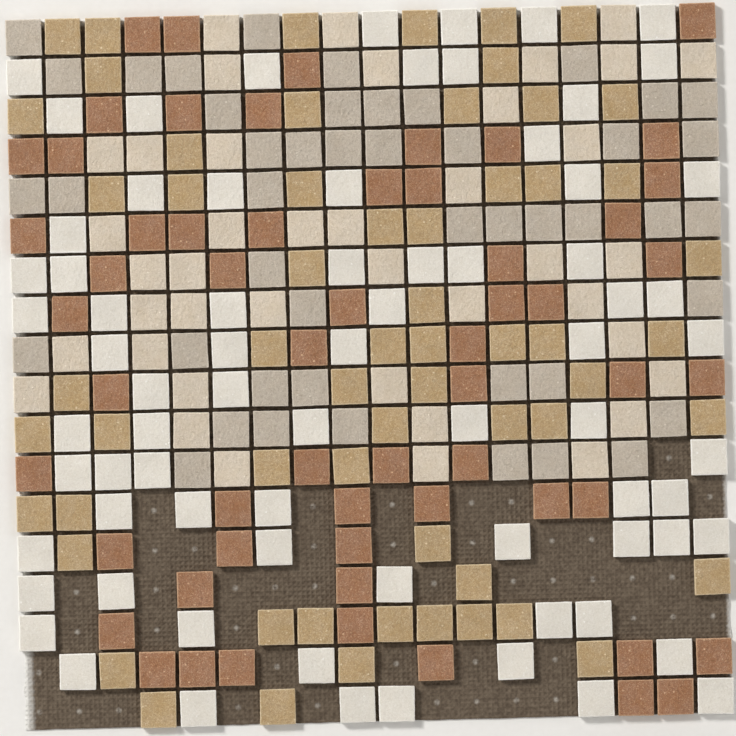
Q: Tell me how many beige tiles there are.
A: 87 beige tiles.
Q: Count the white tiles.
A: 74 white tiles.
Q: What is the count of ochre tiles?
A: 60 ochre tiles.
